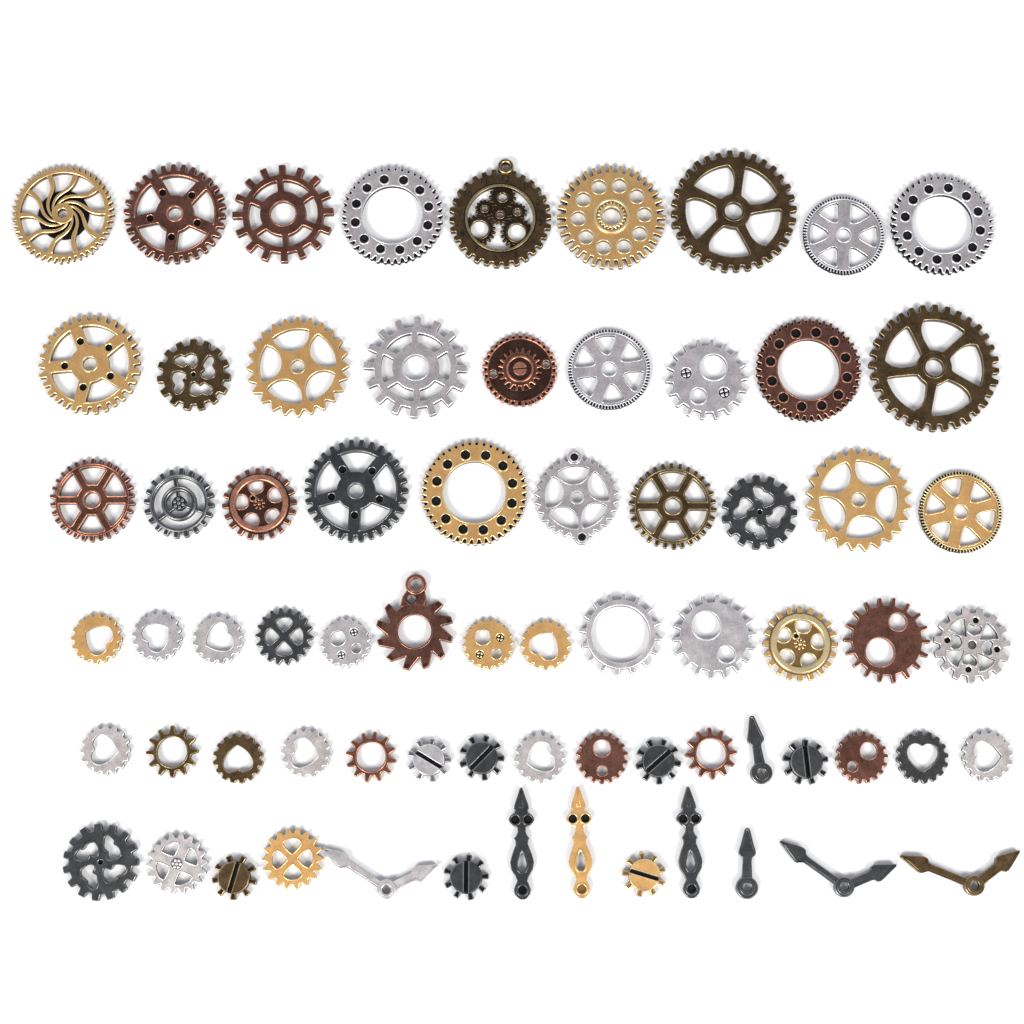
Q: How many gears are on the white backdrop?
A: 62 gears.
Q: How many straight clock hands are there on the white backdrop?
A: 5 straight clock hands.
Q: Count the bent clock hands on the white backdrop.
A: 3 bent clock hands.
